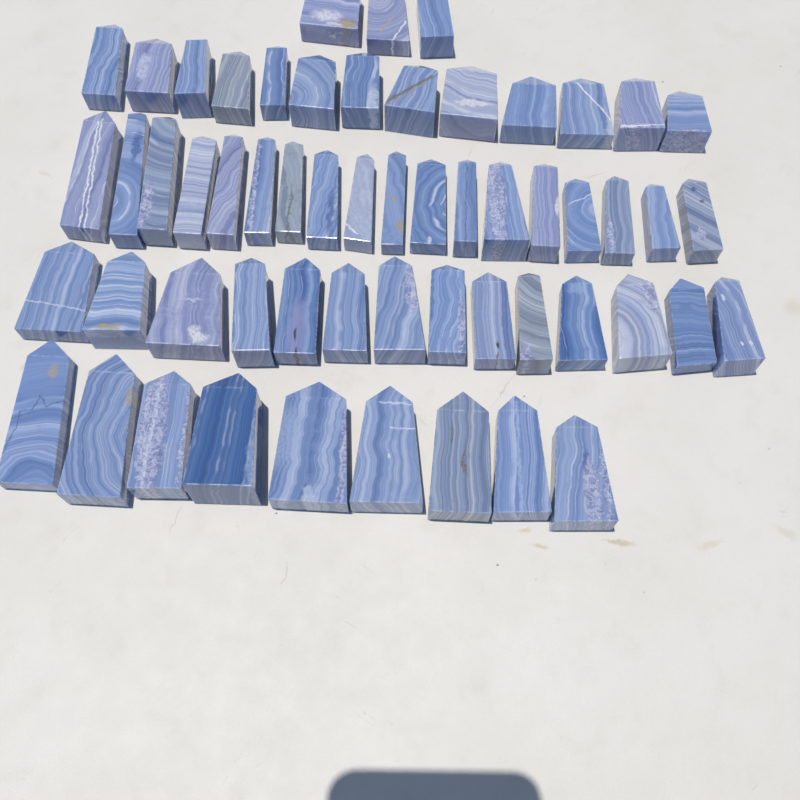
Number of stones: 57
